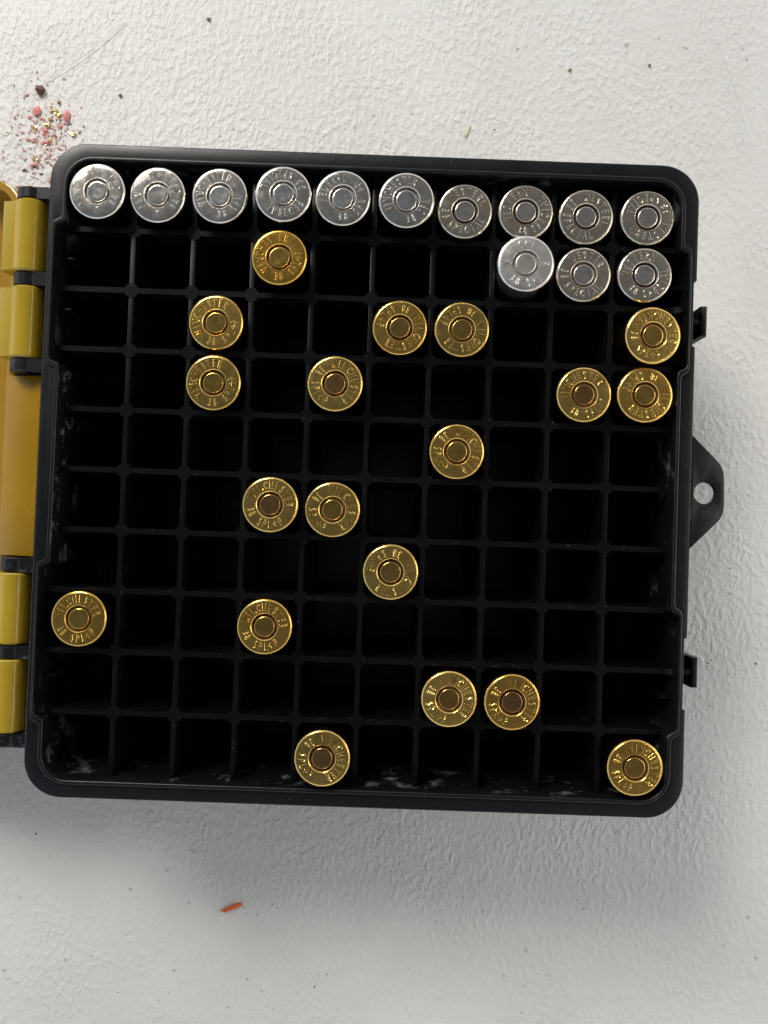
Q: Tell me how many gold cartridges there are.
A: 19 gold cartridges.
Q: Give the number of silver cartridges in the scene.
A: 13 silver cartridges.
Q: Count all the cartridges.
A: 32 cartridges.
